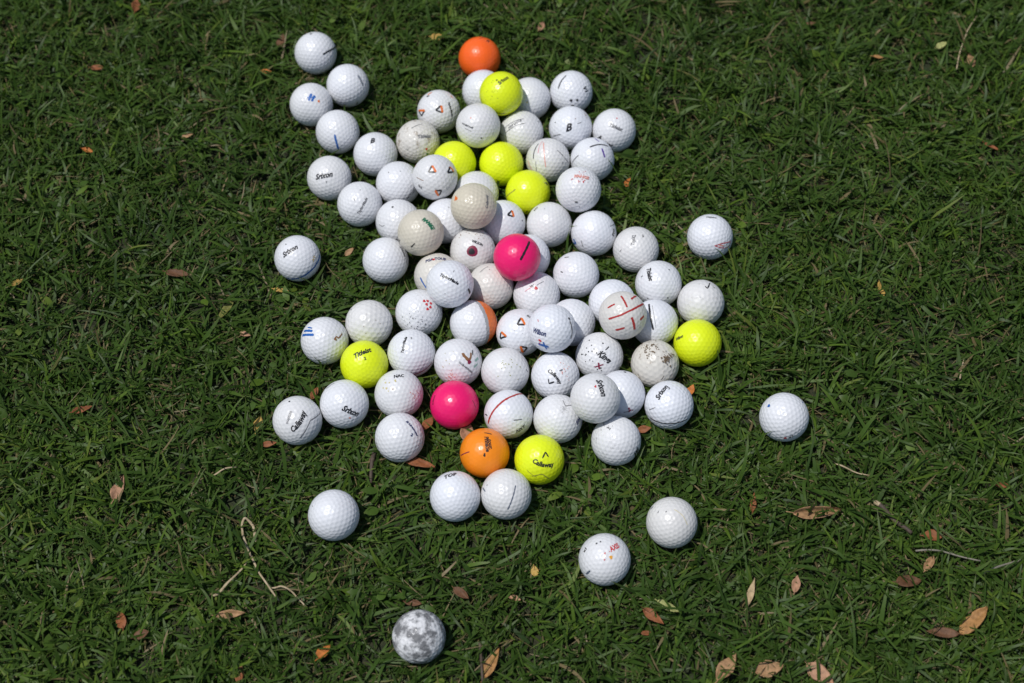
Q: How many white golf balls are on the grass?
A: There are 75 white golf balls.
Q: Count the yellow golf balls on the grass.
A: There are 7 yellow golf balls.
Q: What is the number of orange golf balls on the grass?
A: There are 2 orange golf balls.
